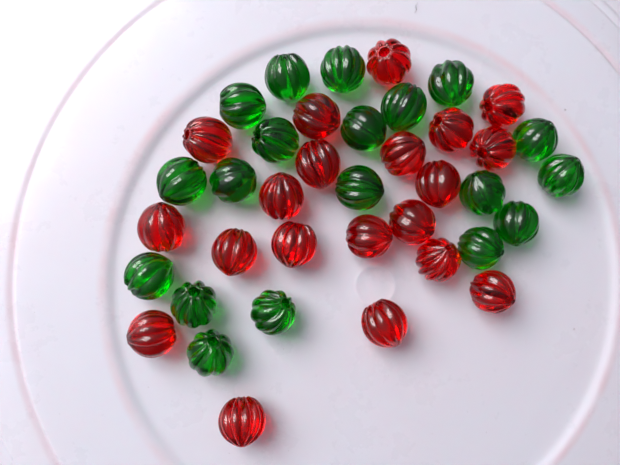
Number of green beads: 19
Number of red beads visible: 20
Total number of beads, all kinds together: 39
